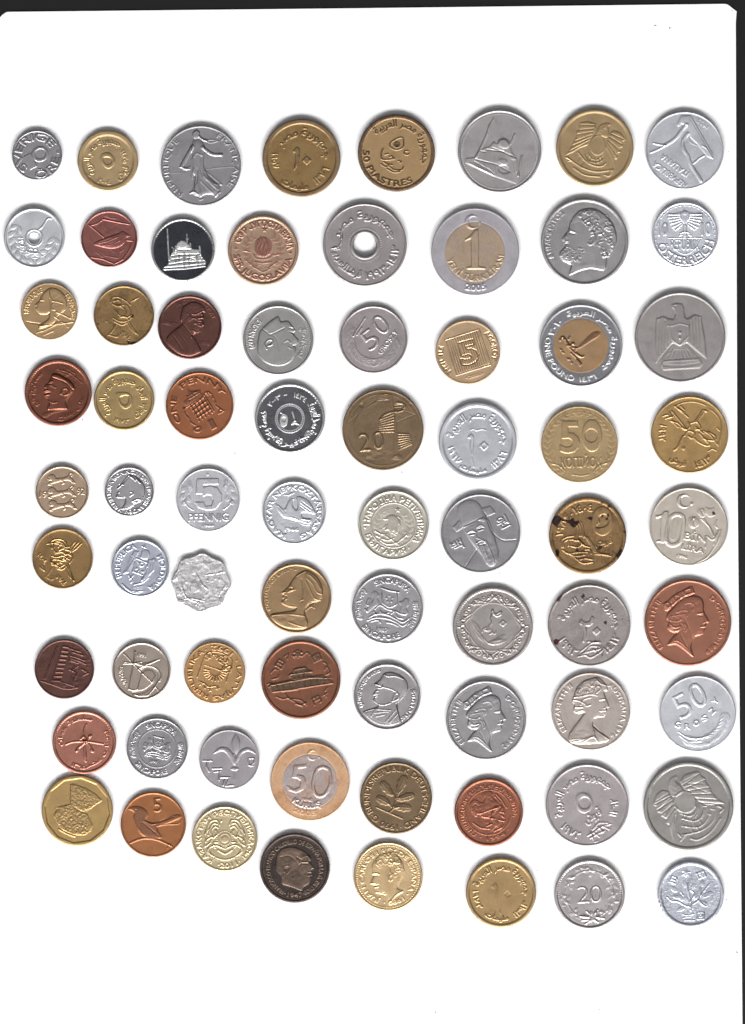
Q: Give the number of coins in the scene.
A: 72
